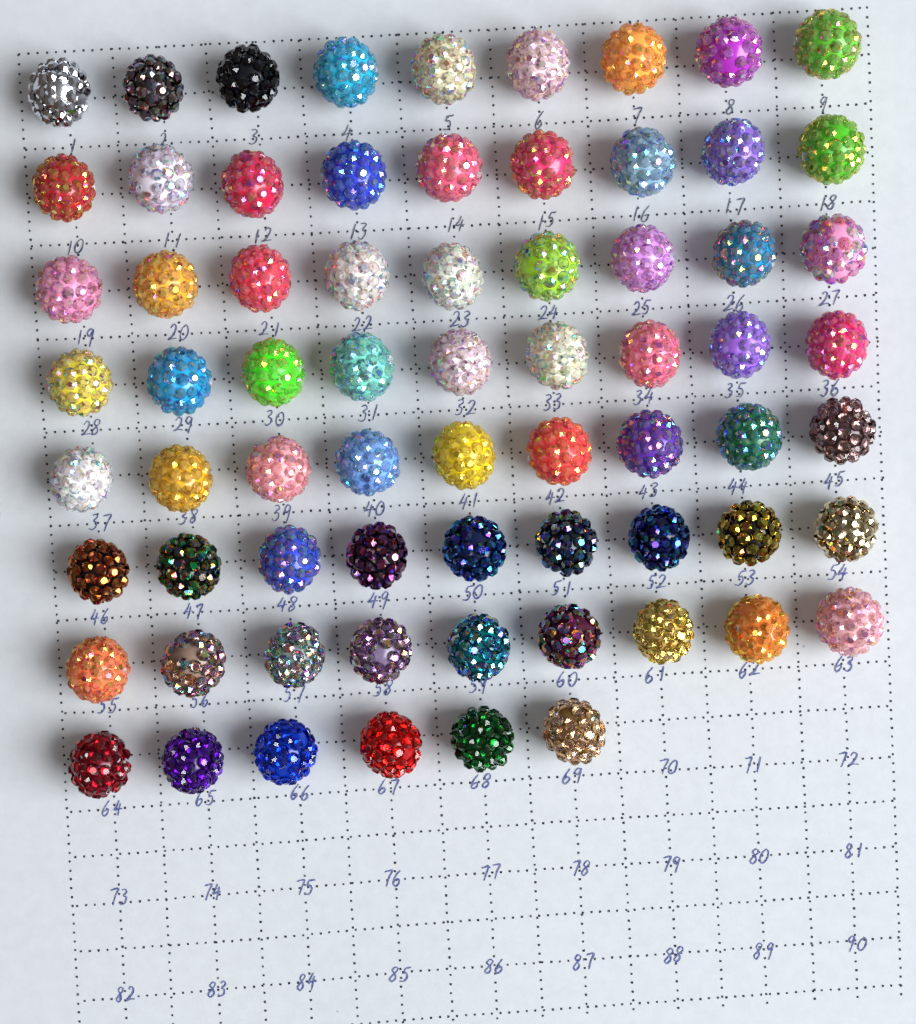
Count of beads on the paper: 69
